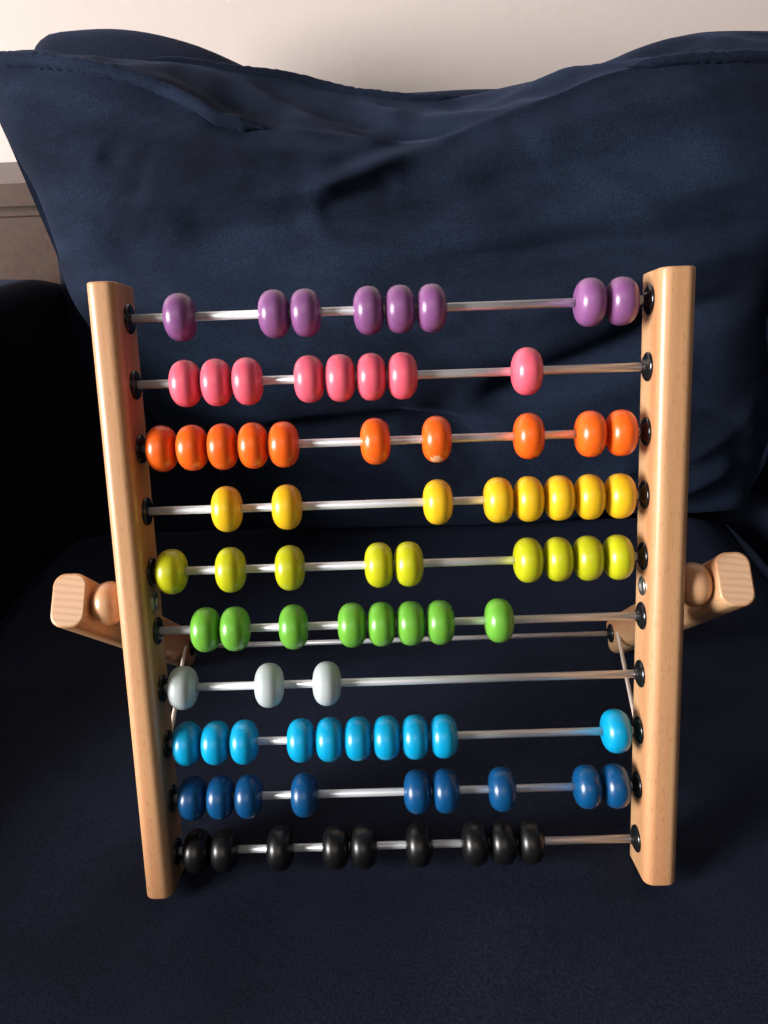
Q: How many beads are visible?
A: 82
